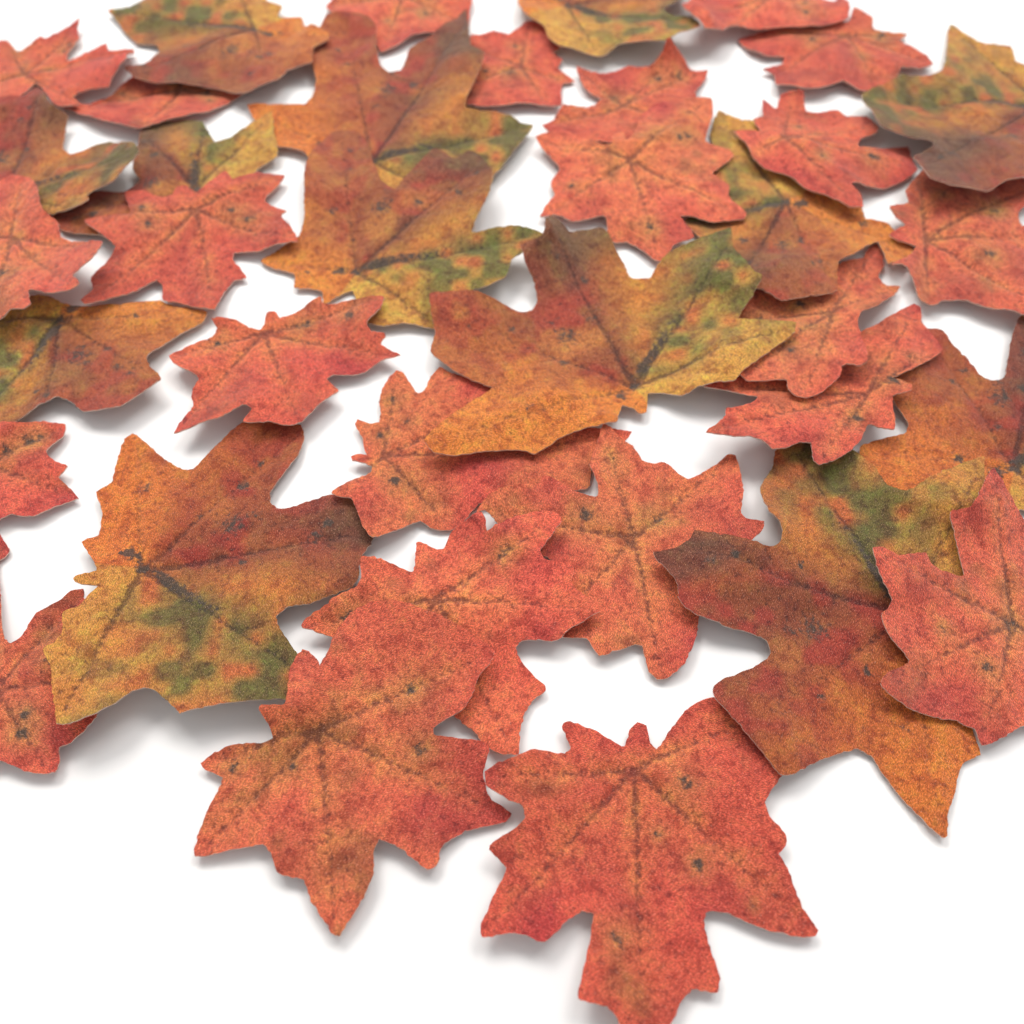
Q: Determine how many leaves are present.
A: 36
